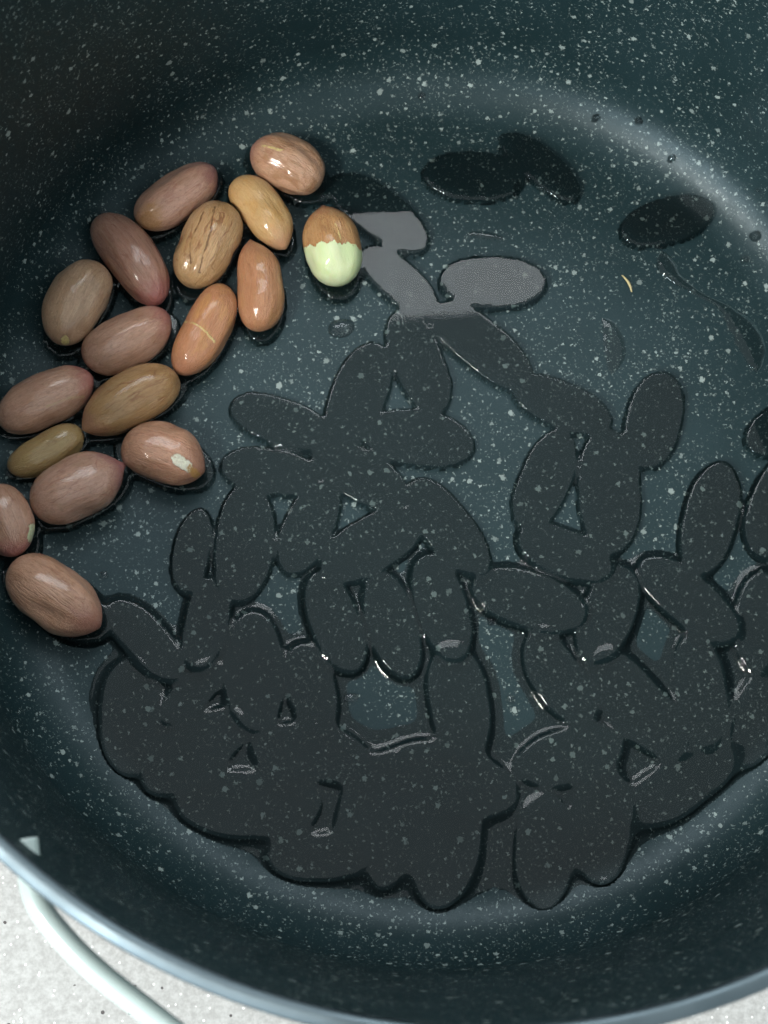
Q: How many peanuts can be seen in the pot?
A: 17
